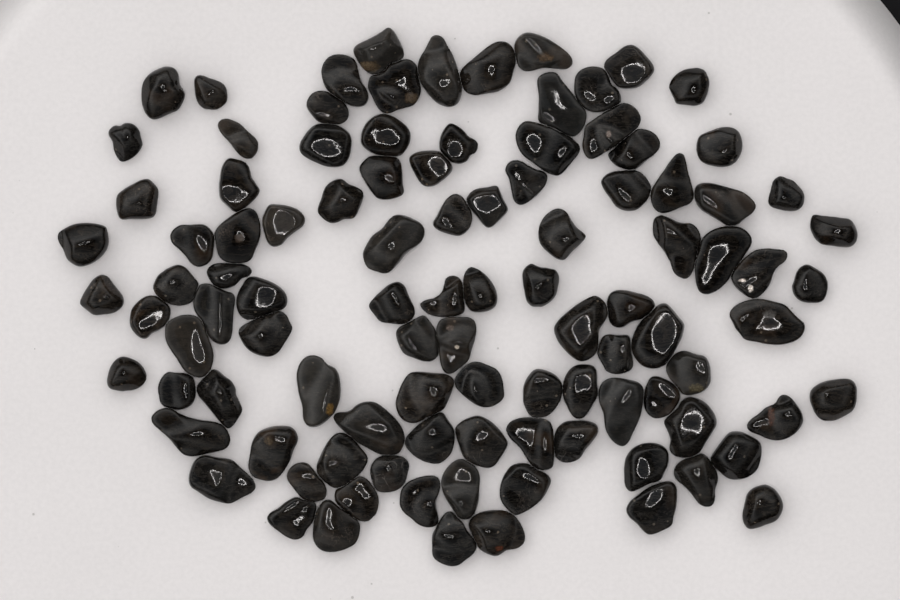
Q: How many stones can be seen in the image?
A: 102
